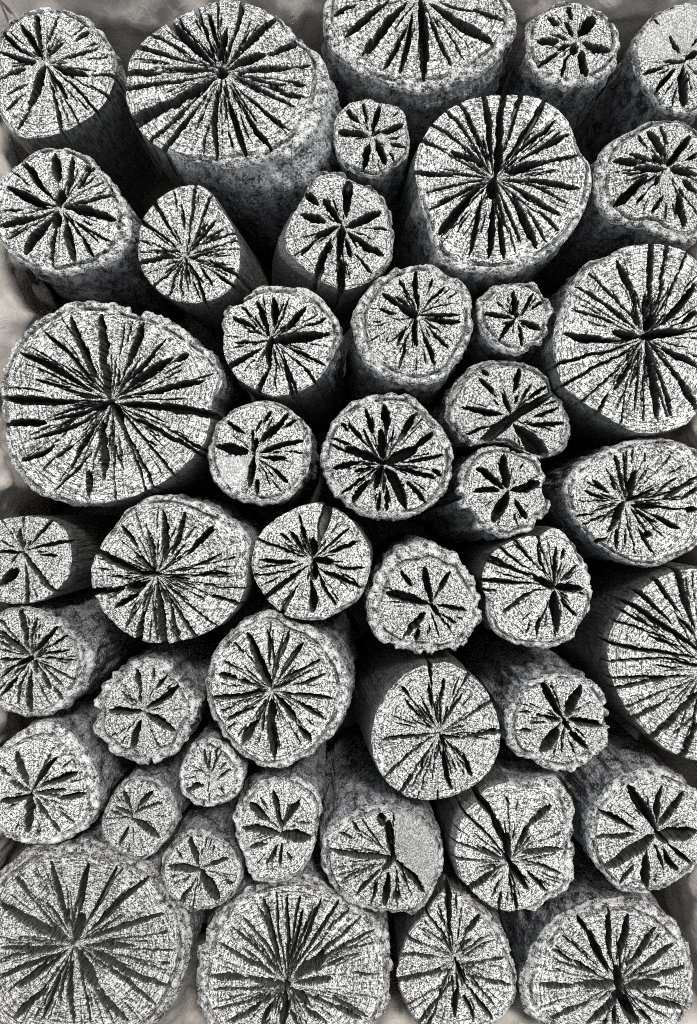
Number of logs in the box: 44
